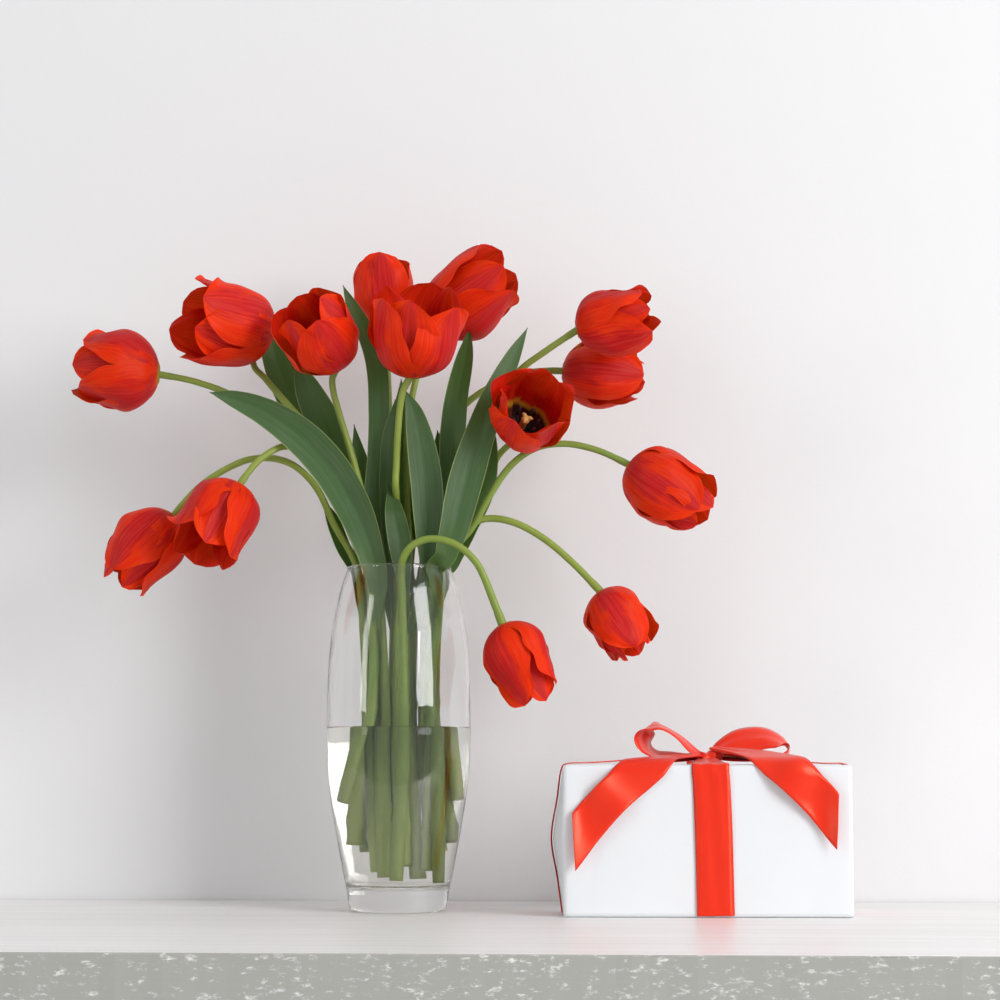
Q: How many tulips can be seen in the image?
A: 14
